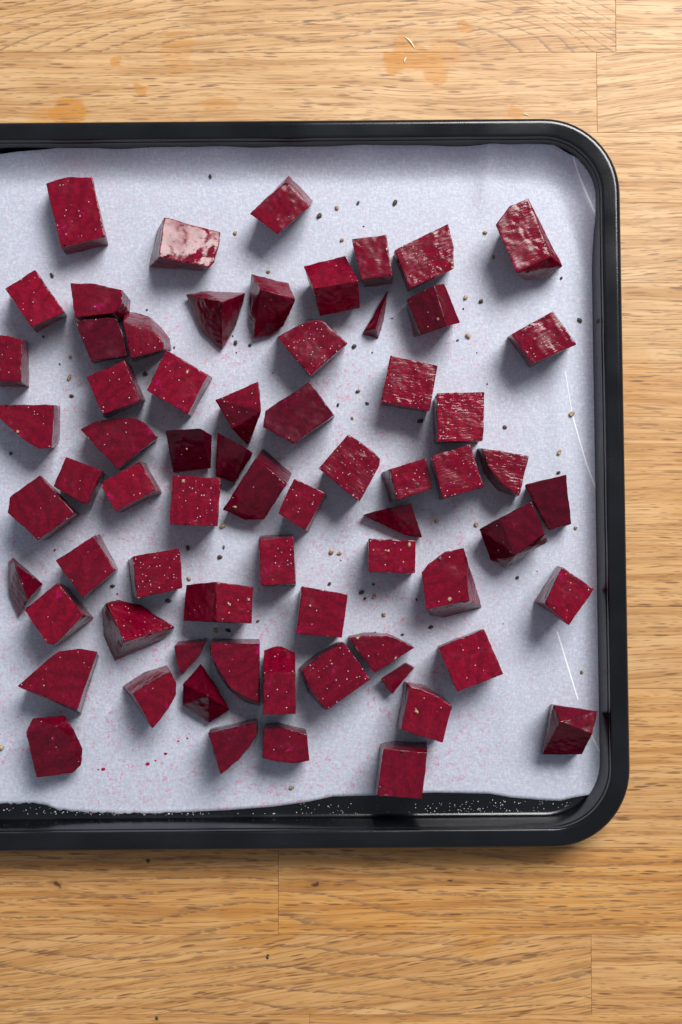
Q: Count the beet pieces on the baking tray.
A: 68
